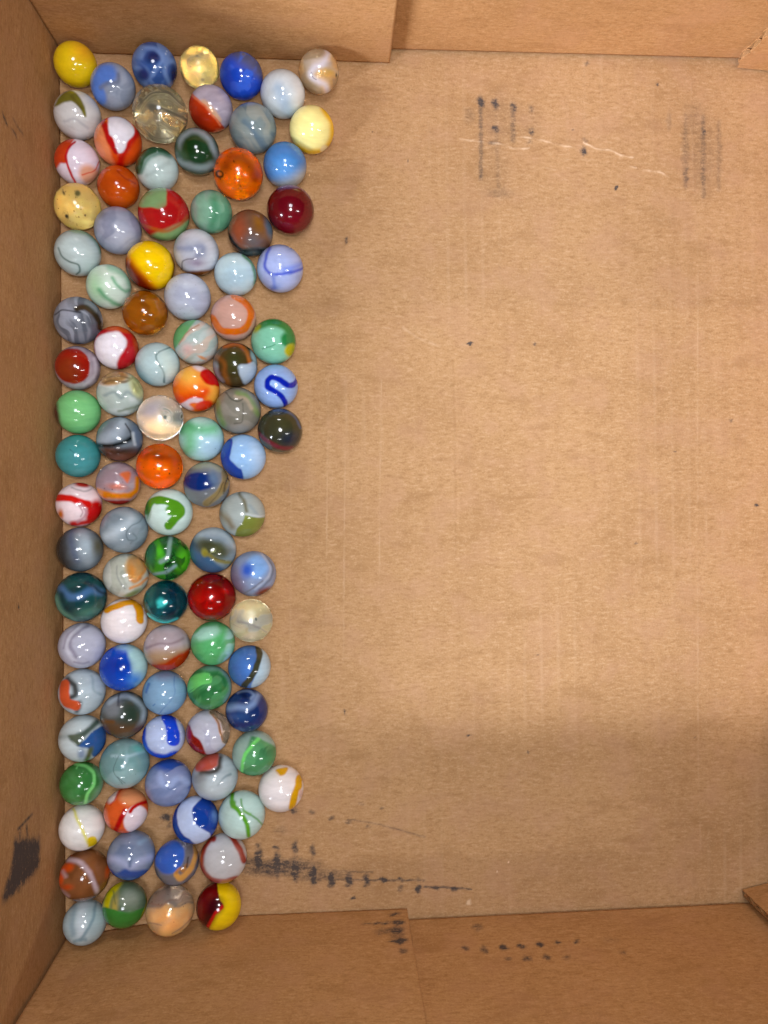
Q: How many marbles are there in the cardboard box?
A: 100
